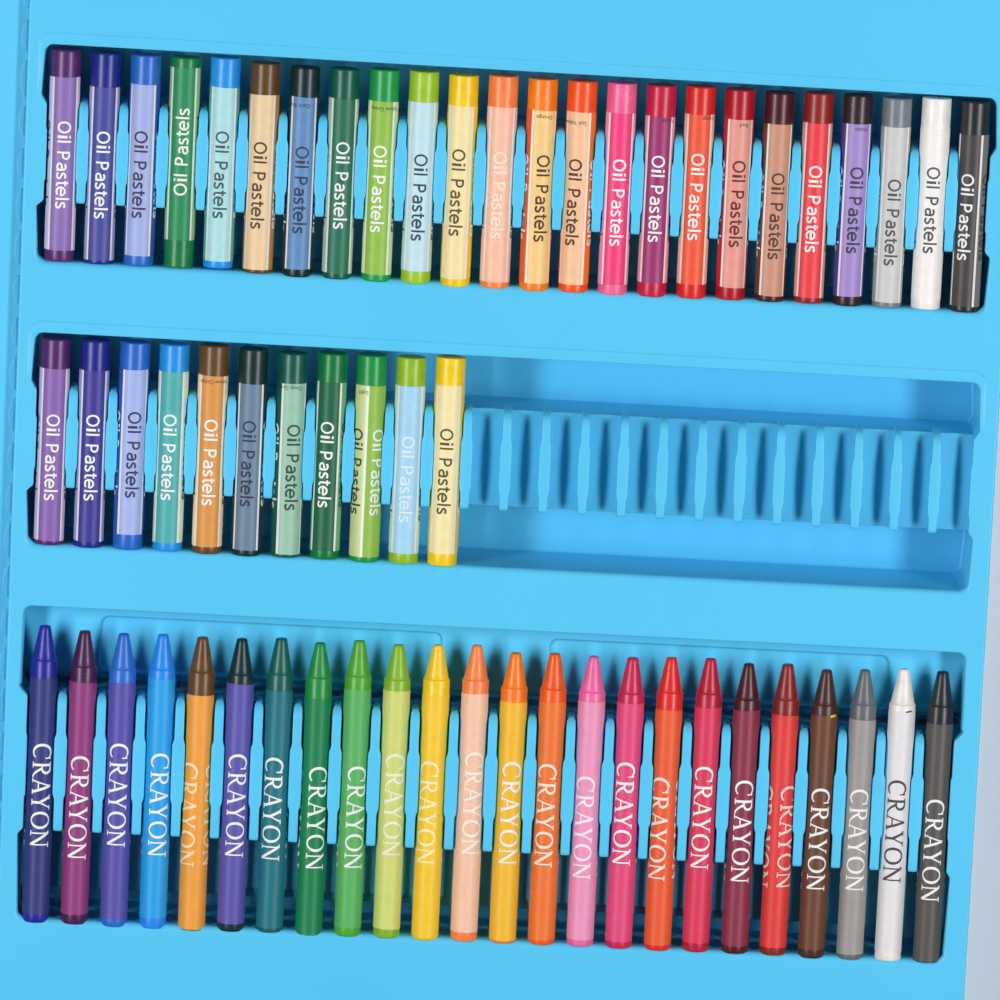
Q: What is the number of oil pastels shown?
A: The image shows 35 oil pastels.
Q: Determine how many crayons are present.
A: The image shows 24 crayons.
